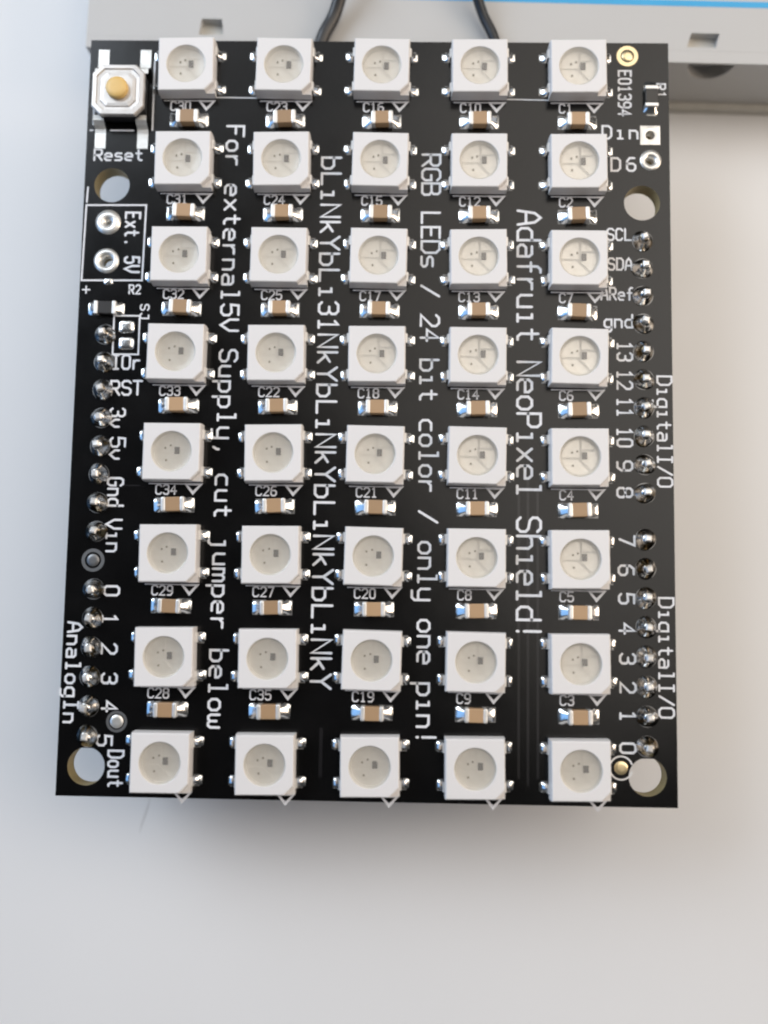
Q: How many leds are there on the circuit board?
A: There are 40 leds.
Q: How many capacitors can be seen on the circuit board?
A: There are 35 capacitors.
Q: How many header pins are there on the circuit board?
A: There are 32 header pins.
